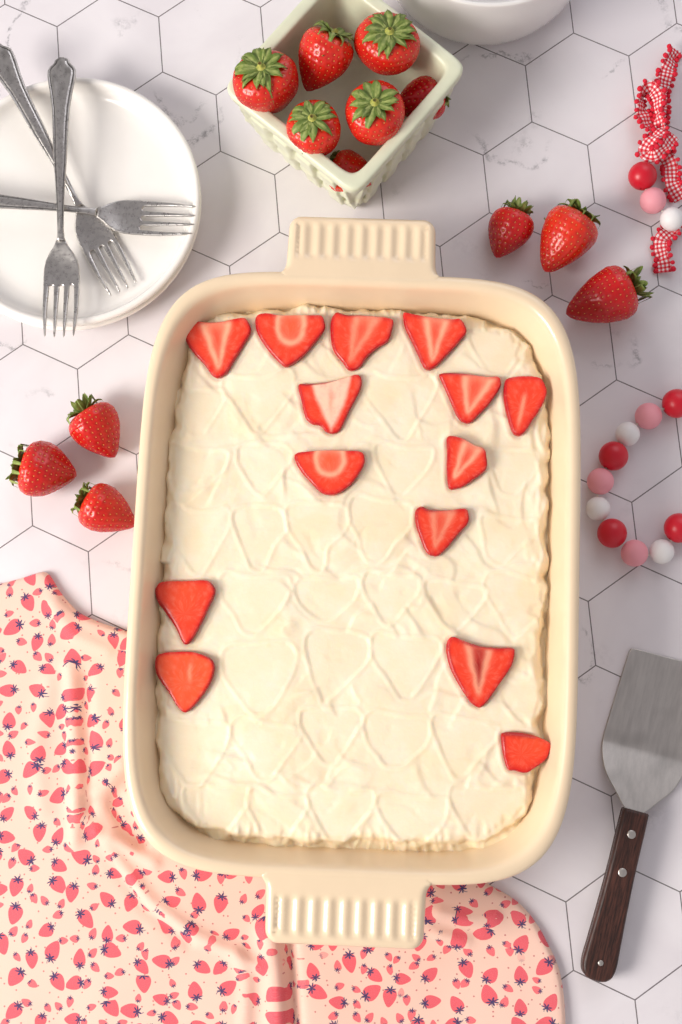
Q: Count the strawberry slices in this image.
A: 14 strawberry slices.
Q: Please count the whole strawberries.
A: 13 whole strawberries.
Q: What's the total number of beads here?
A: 13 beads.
